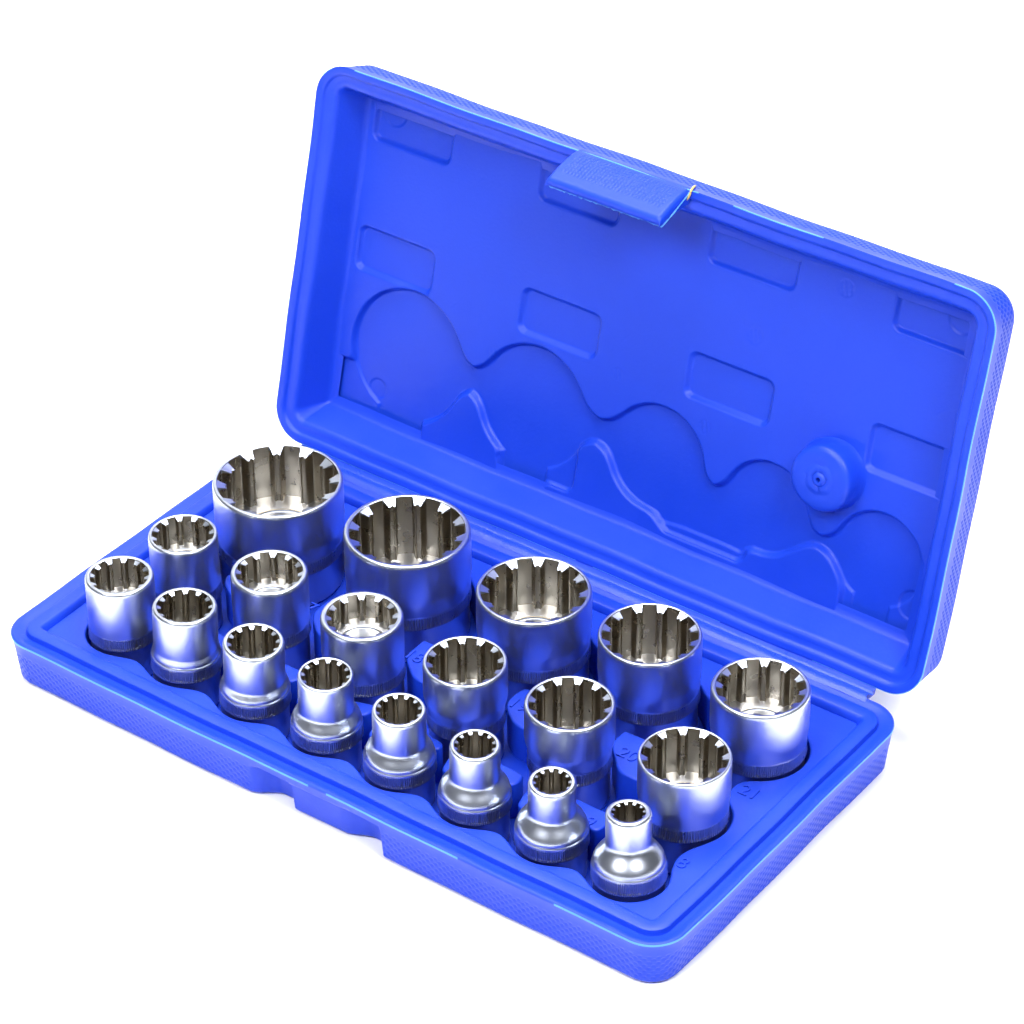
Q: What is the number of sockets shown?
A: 19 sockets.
